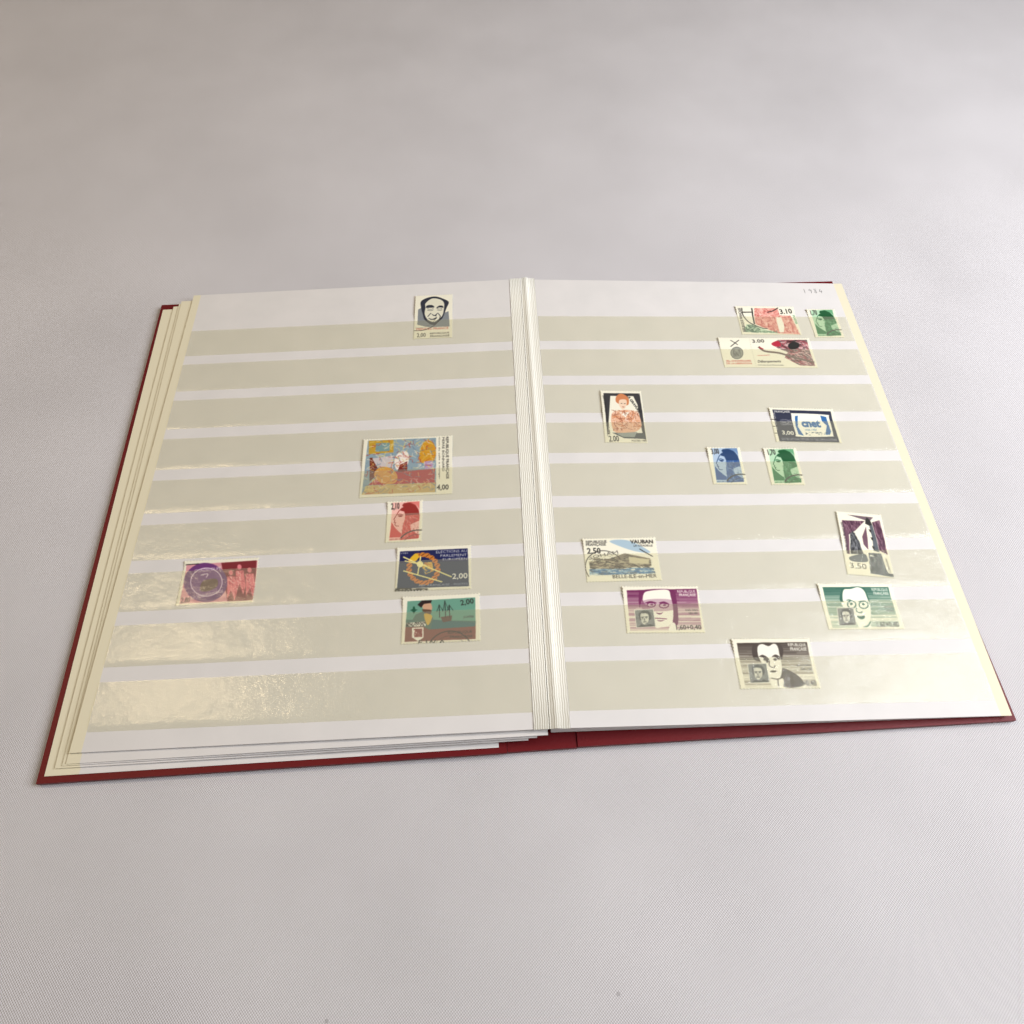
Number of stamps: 18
